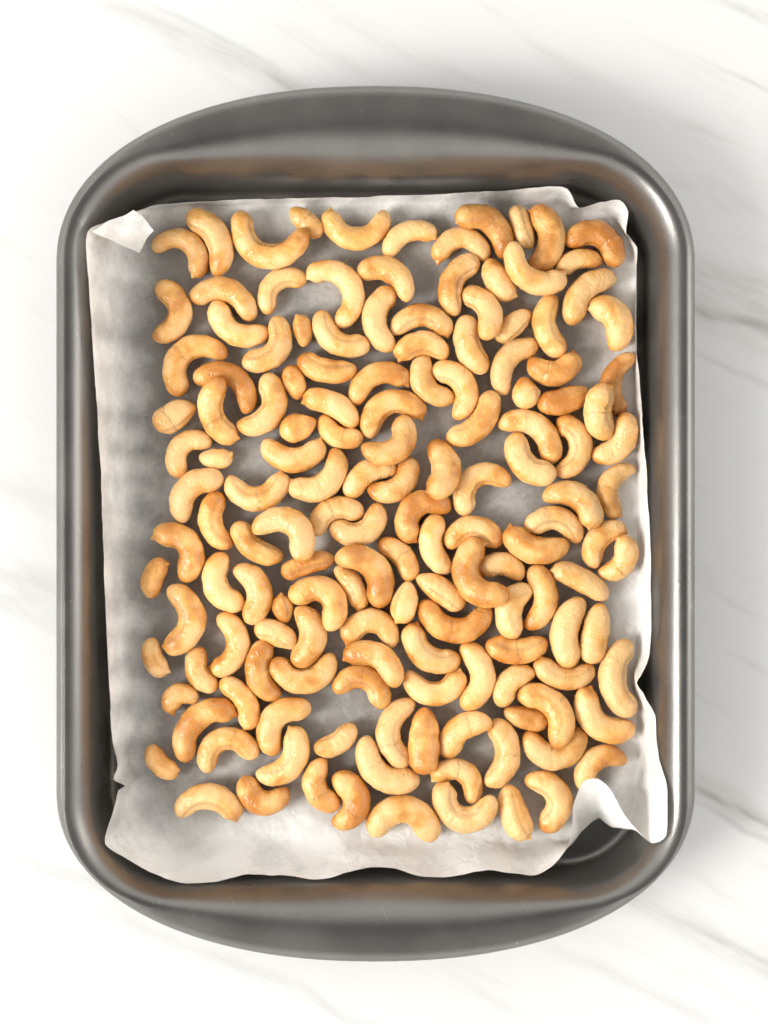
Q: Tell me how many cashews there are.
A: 148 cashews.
